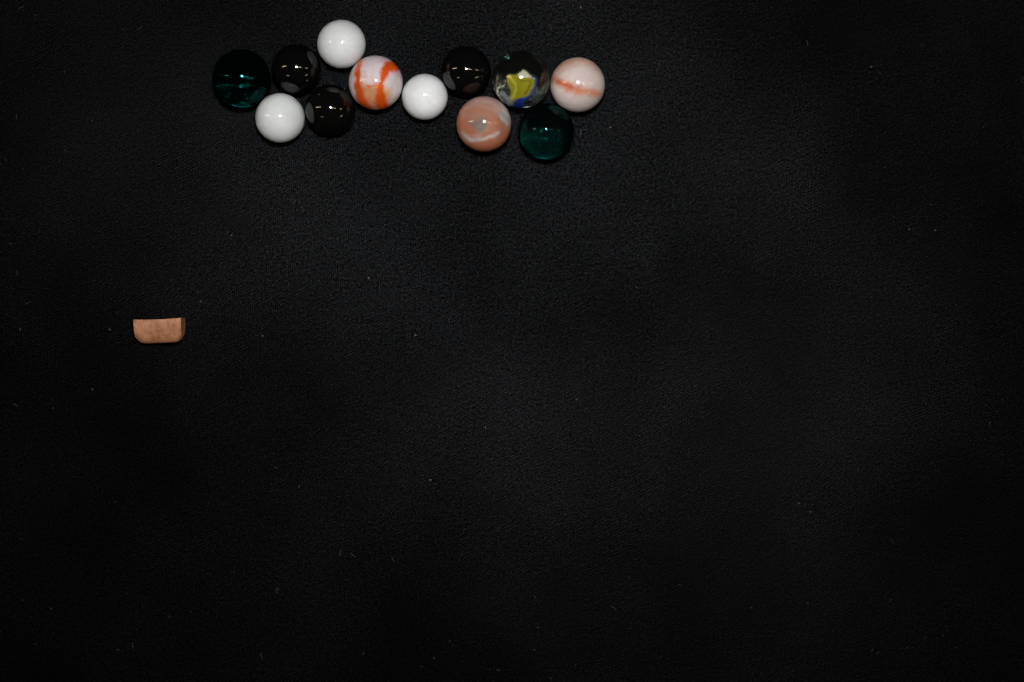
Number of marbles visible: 12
